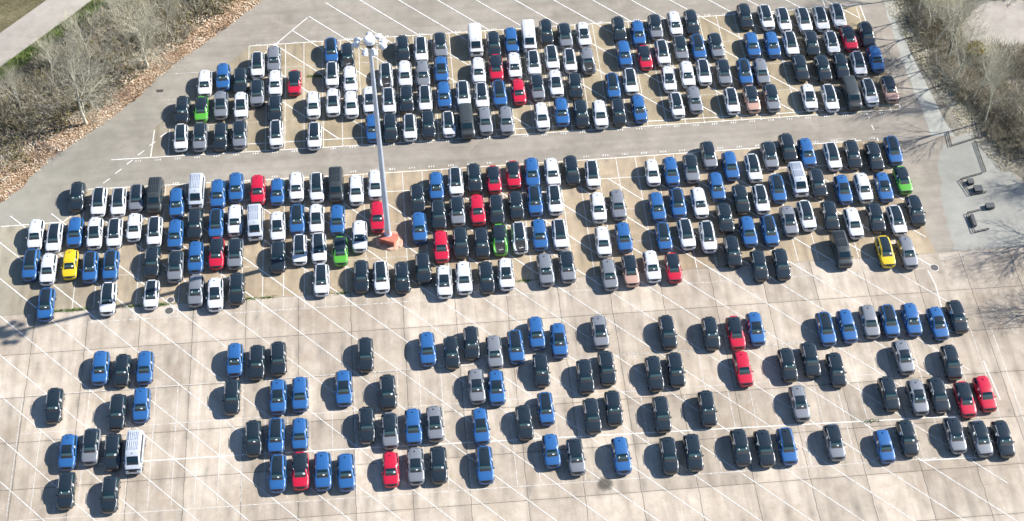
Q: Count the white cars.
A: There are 97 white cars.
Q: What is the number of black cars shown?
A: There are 92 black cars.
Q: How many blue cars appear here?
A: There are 82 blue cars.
